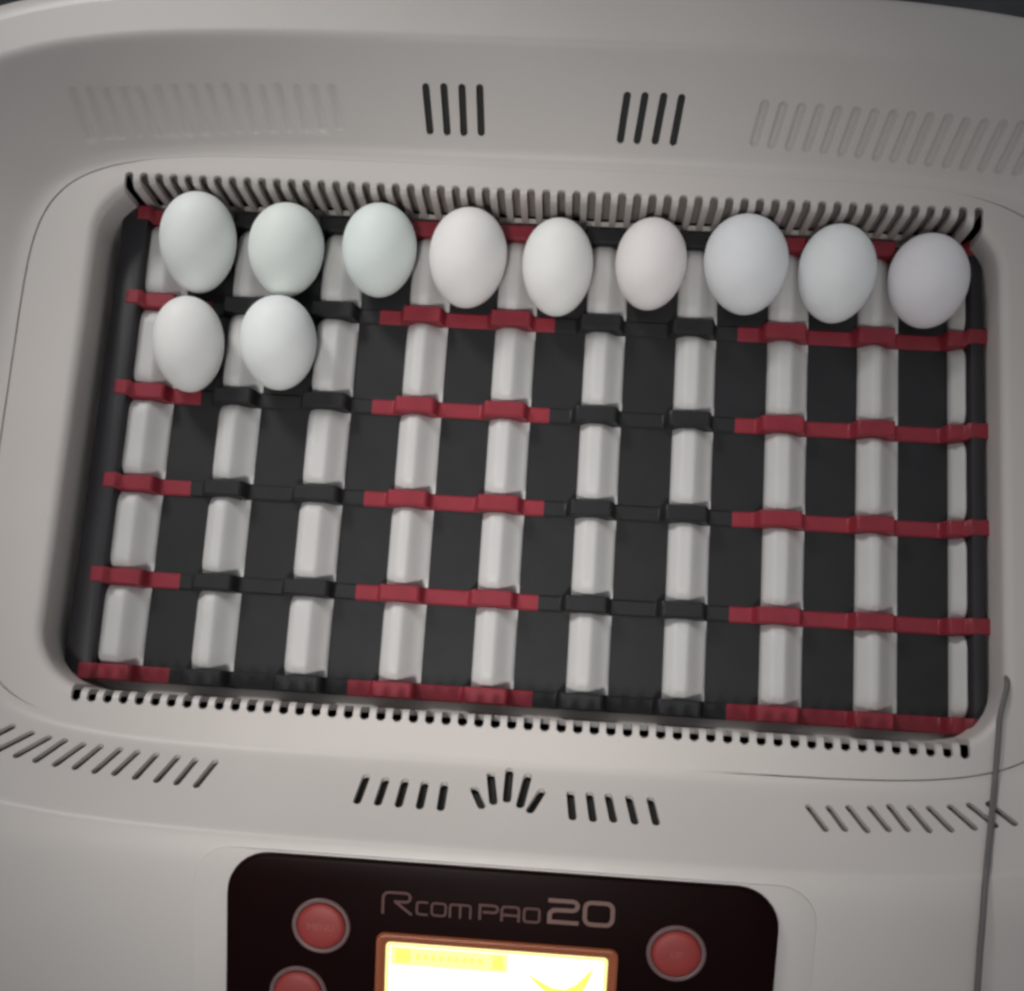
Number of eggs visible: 11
